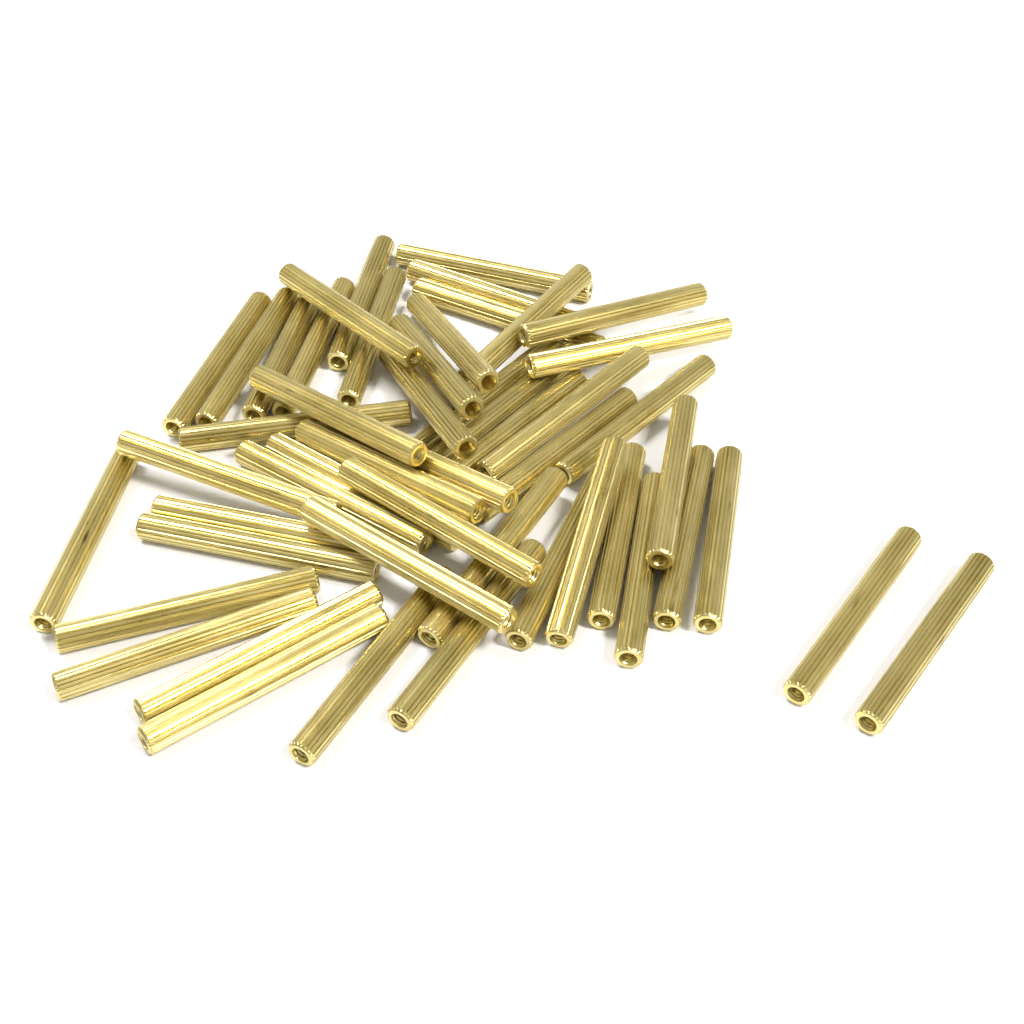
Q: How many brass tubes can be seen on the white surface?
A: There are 50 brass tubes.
